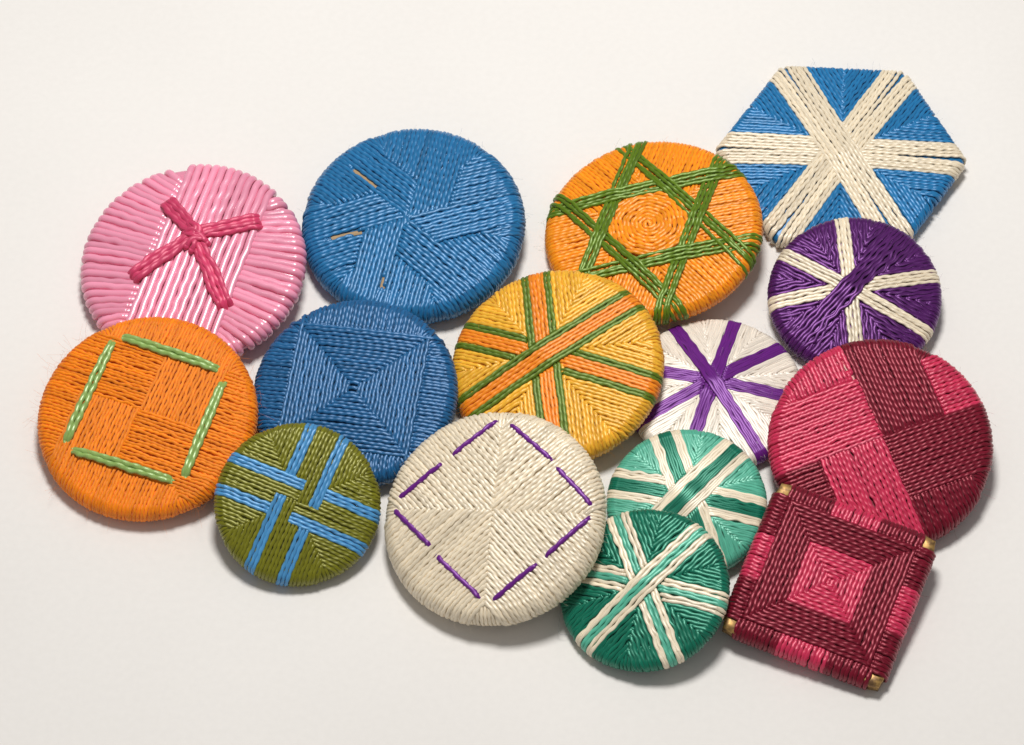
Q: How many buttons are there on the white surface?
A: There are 15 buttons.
